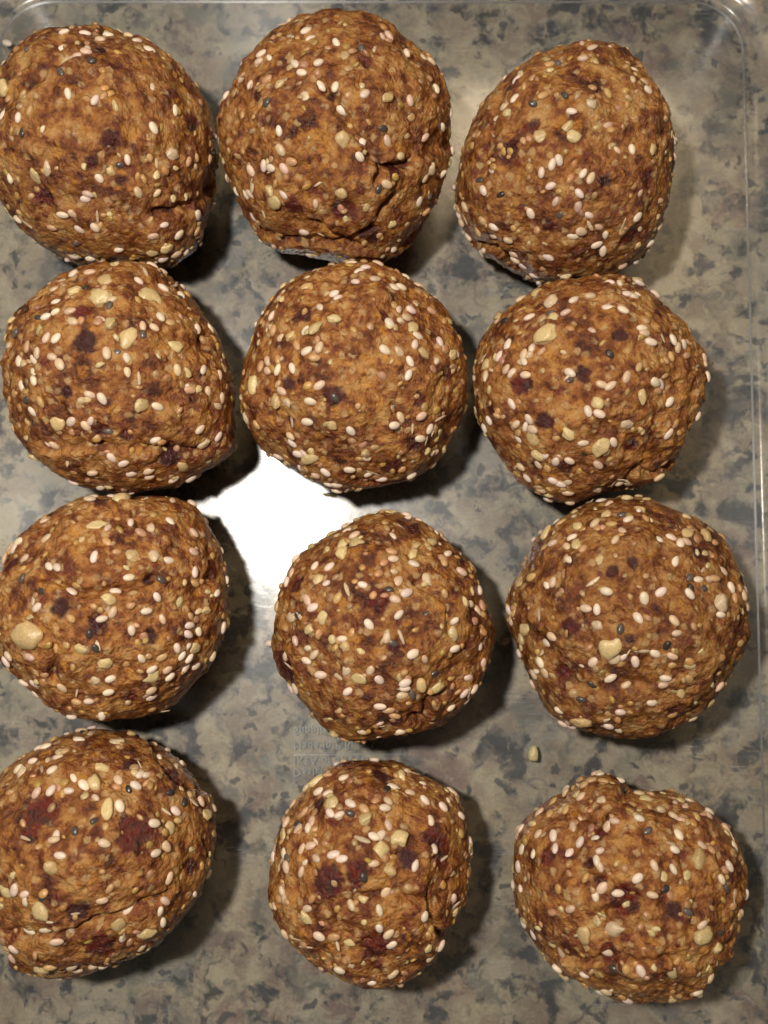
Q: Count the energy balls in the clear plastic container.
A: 12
